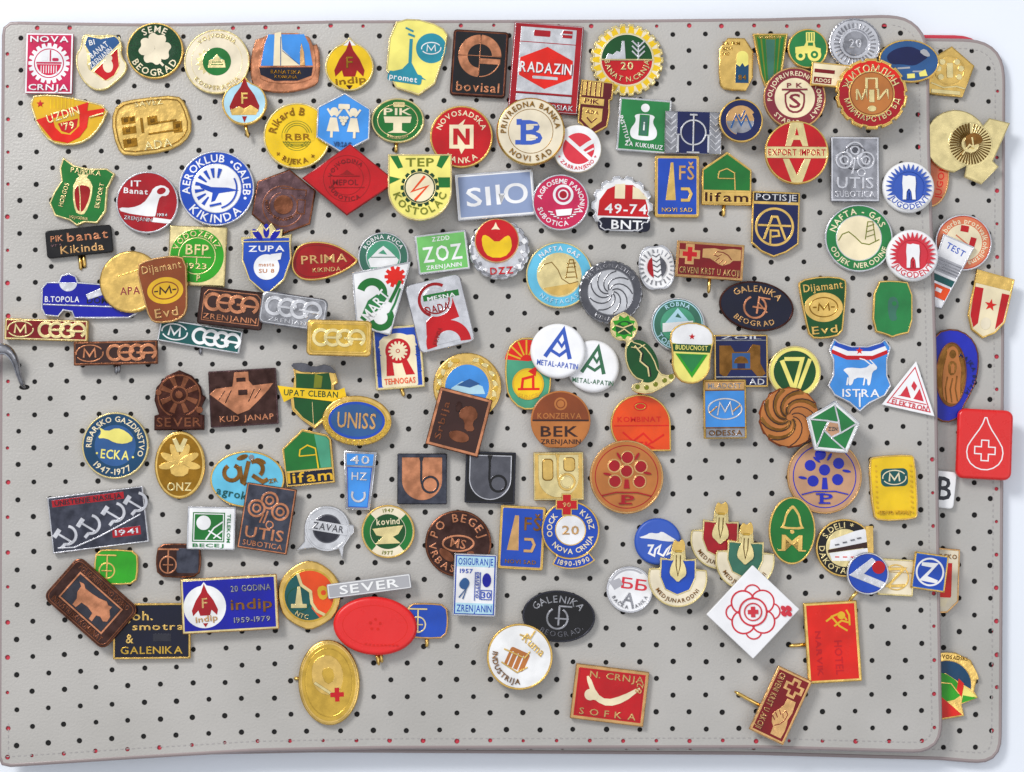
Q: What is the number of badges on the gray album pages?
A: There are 152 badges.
